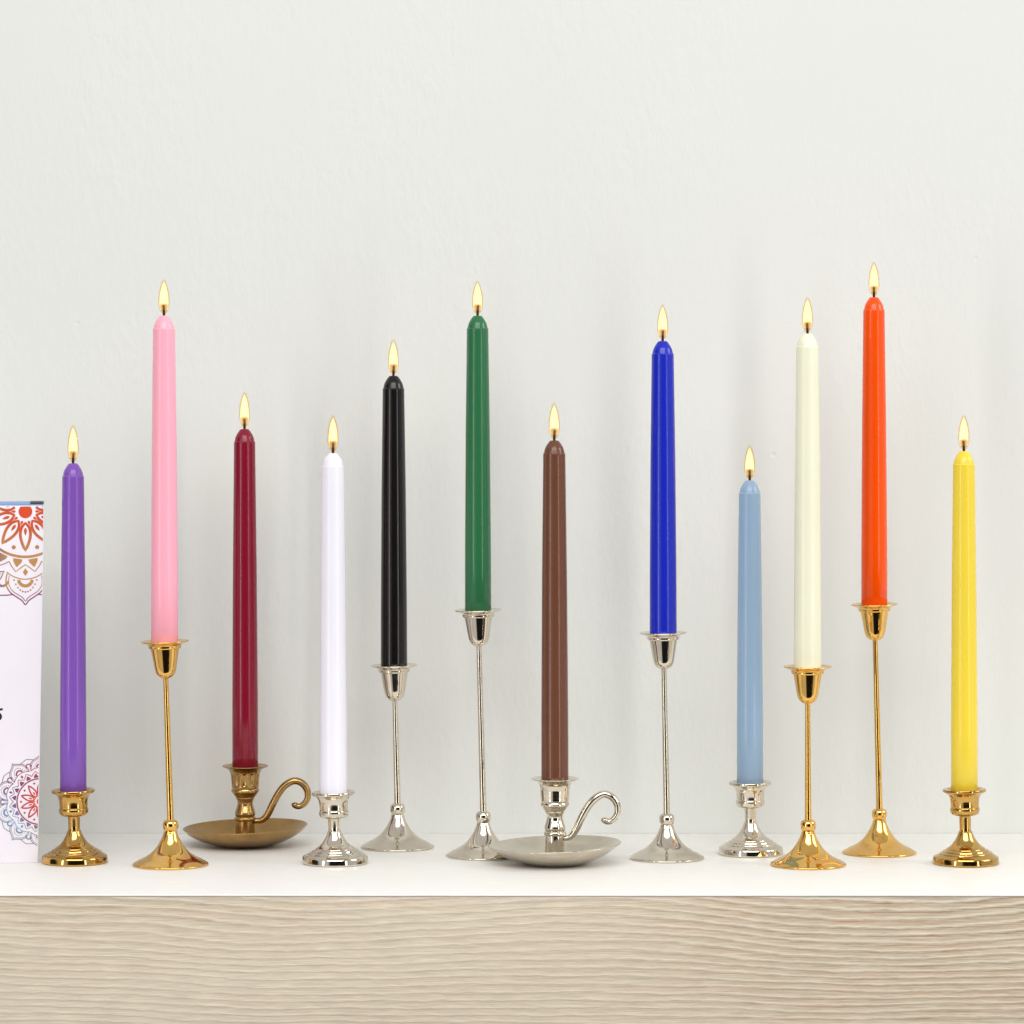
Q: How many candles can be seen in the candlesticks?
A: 12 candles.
